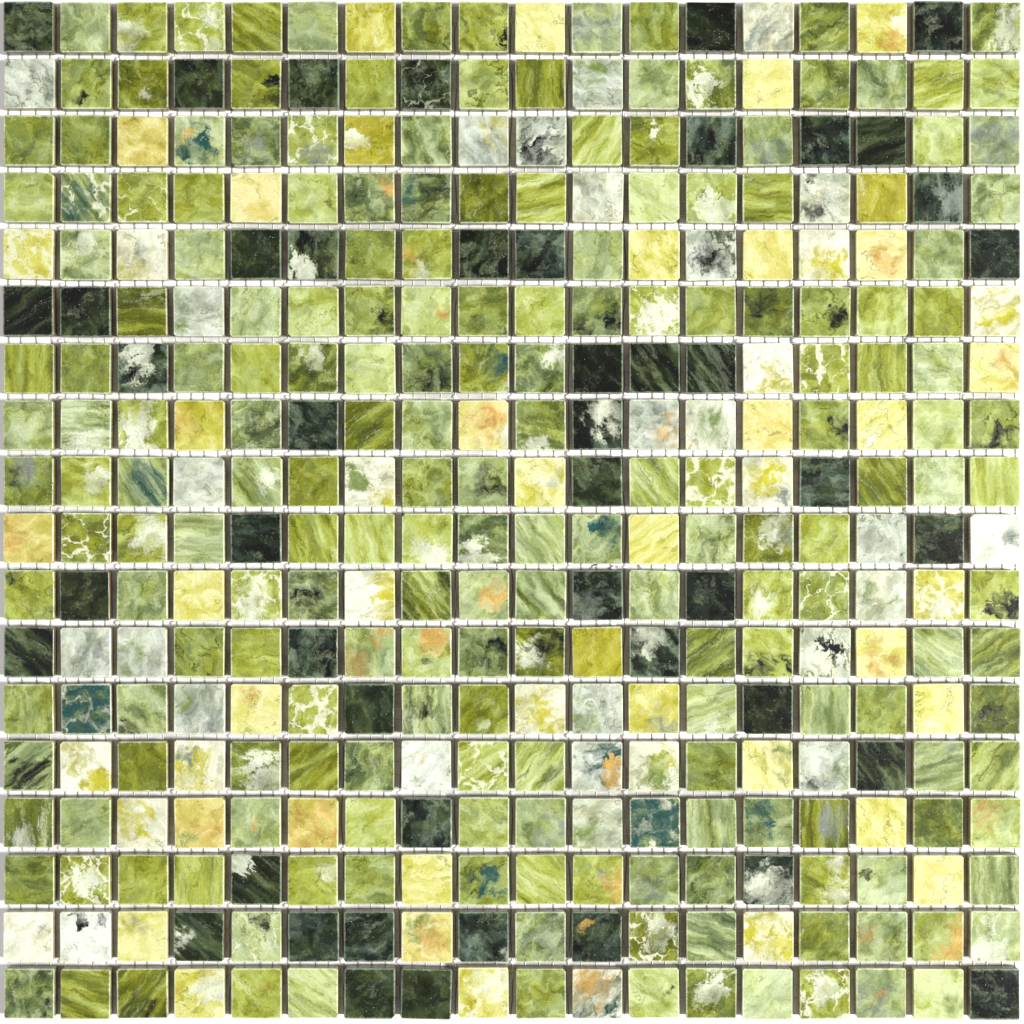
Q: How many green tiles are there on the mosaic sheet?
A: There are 200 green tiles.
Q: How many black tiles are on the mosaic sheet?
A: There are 47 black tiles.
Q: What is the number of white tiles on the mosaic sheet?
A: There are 40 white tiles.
